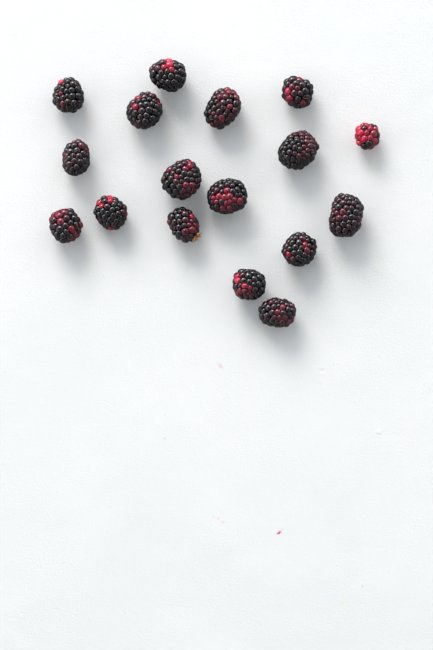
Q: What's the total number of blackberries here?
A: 17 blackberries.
